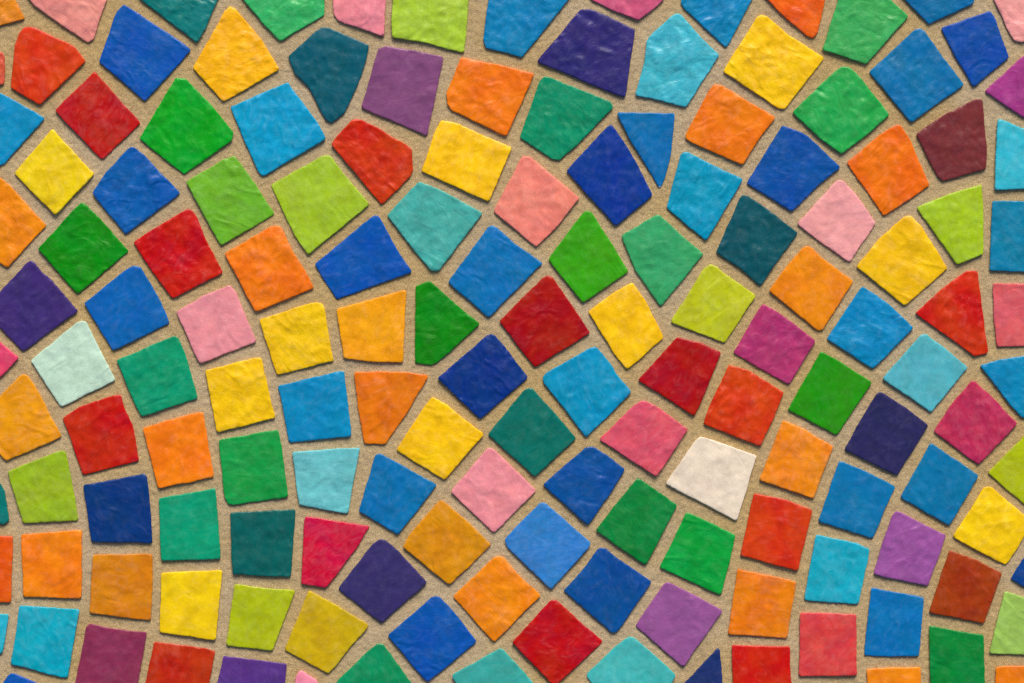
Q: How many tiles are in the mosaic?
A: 153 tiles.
